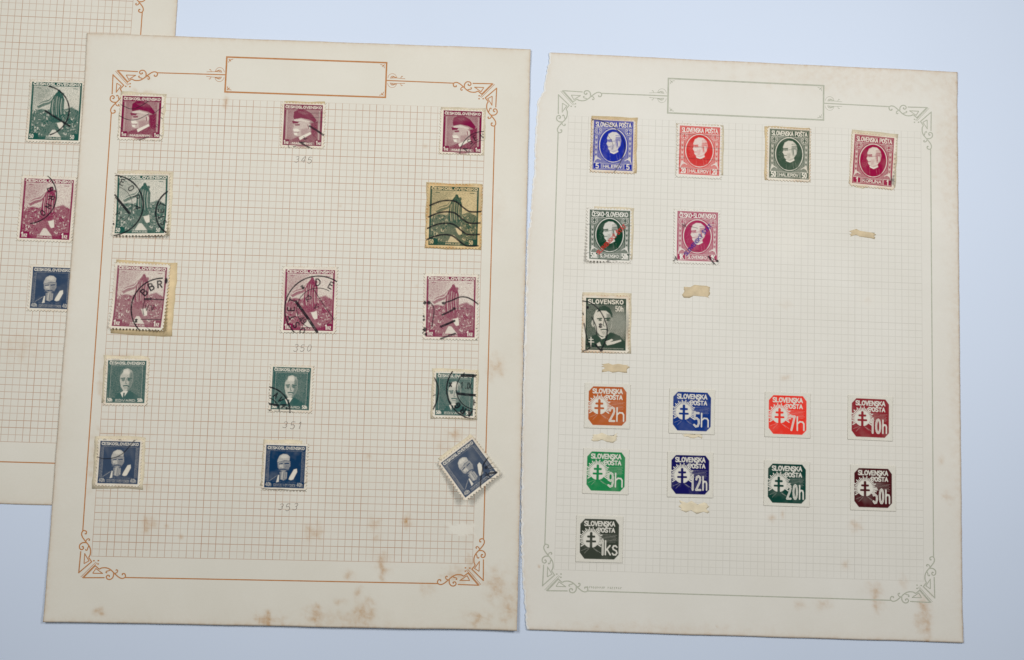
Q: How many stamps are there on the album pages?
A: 33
